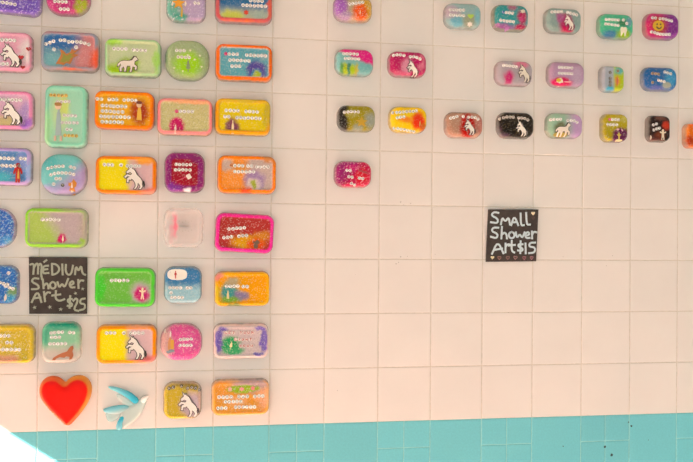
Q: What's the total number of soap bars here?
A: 55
